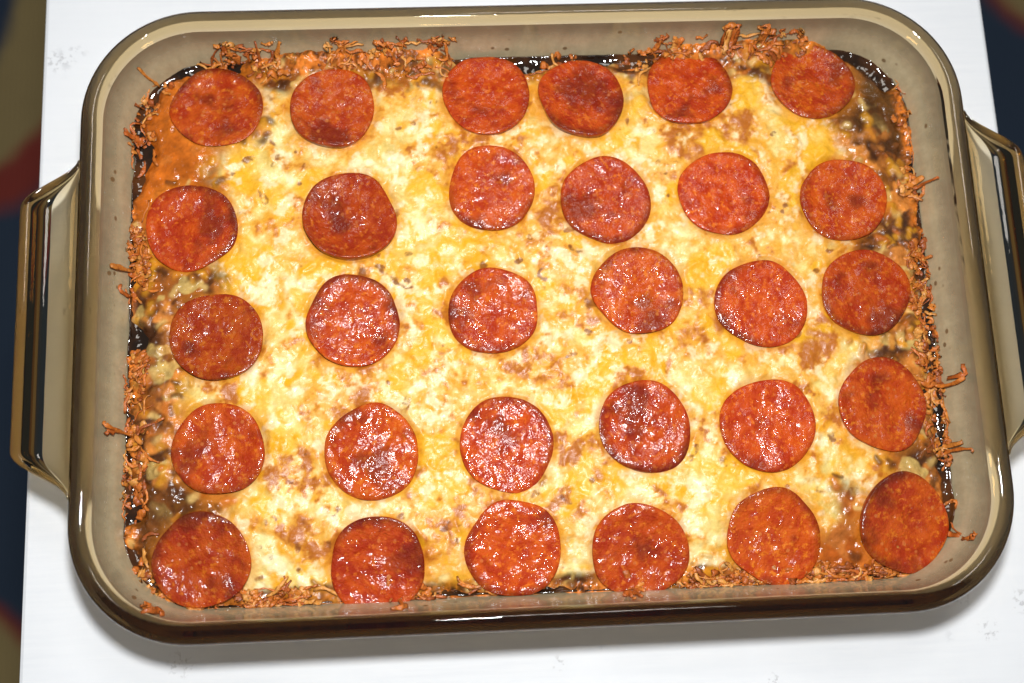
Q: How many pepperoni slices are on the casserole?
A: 30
